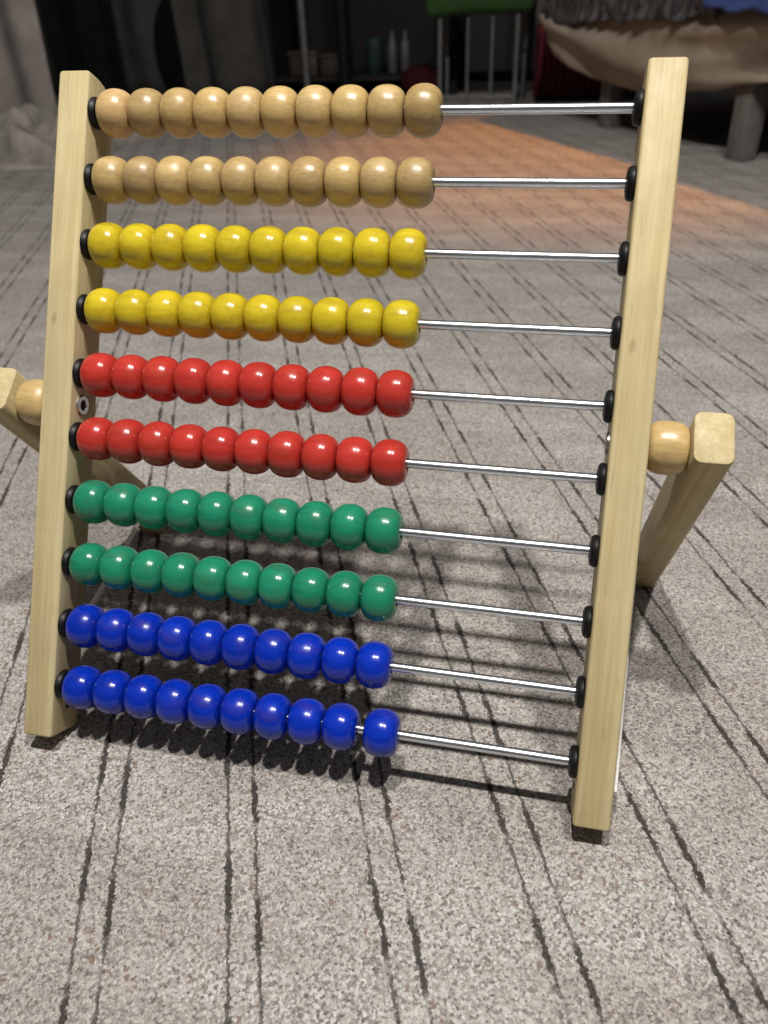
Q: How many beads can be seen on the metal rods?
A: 100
